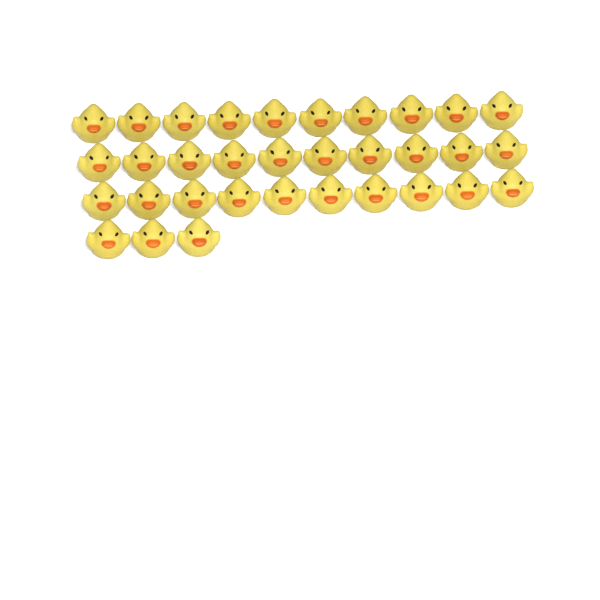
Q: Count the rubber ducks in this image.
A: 33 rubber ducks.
